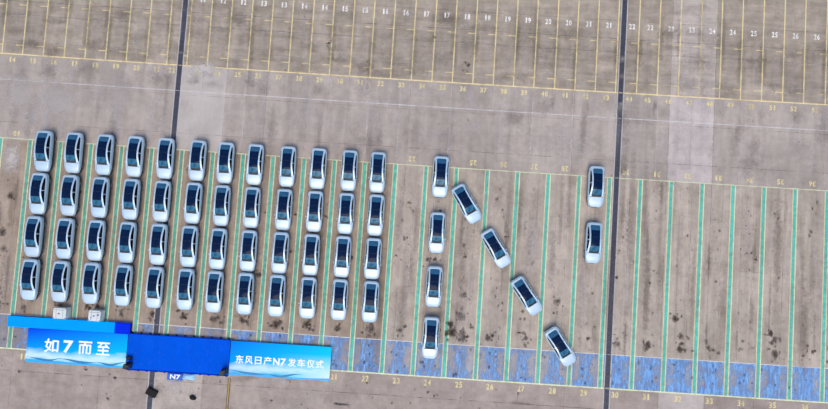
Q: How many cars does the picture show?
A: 58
